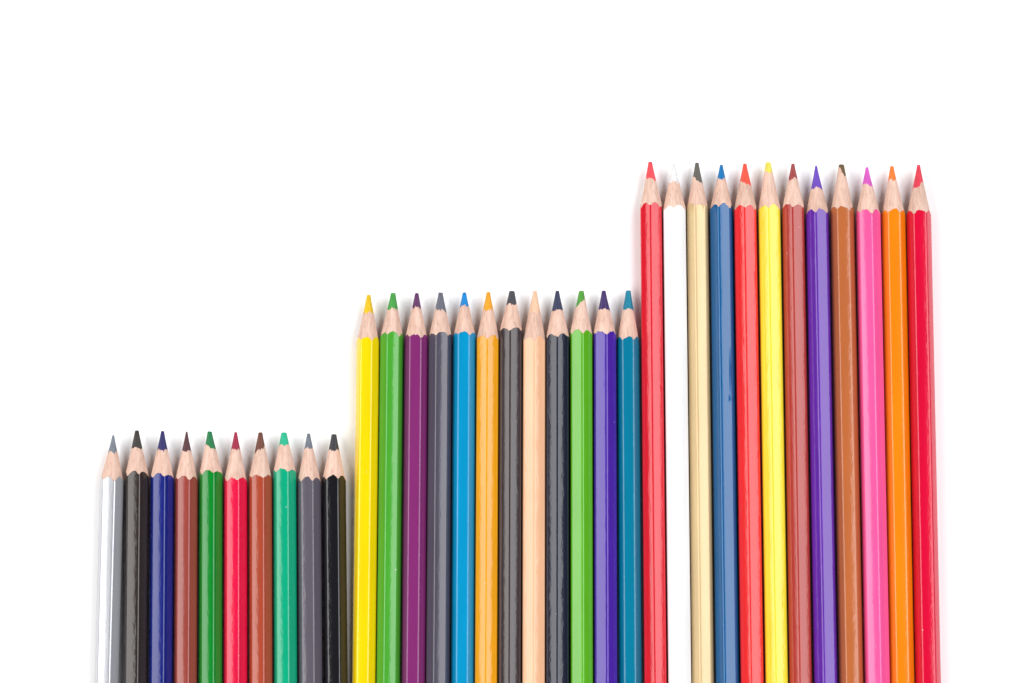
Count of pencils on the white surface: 34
